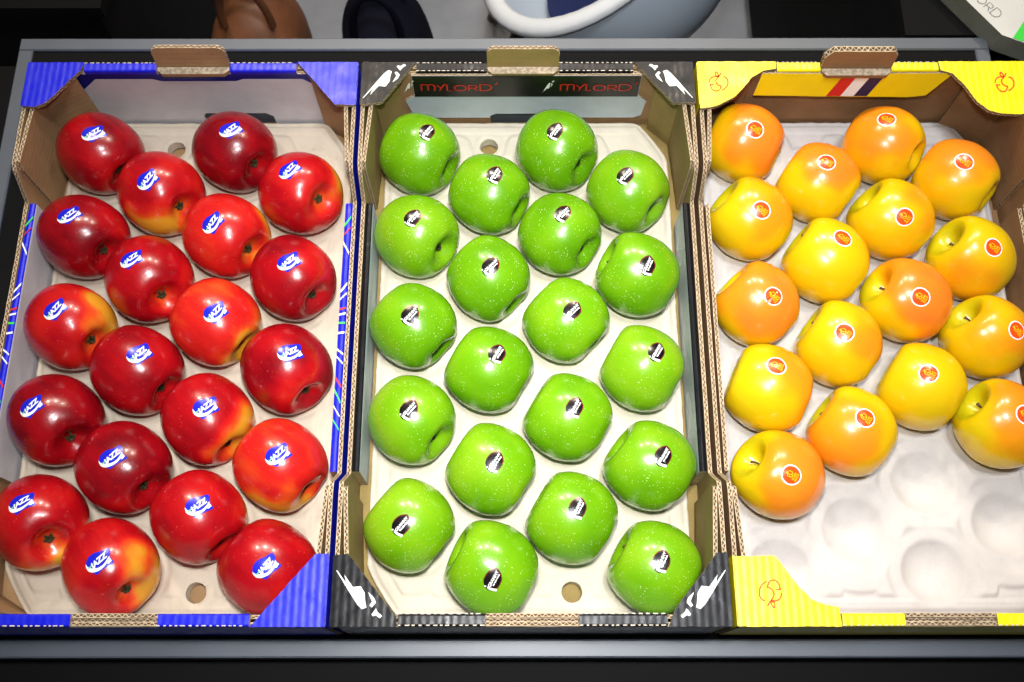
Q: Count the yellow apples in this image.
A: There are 17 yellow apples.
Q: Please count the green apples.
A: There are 20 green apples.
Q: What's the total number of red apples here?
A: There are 20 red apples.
